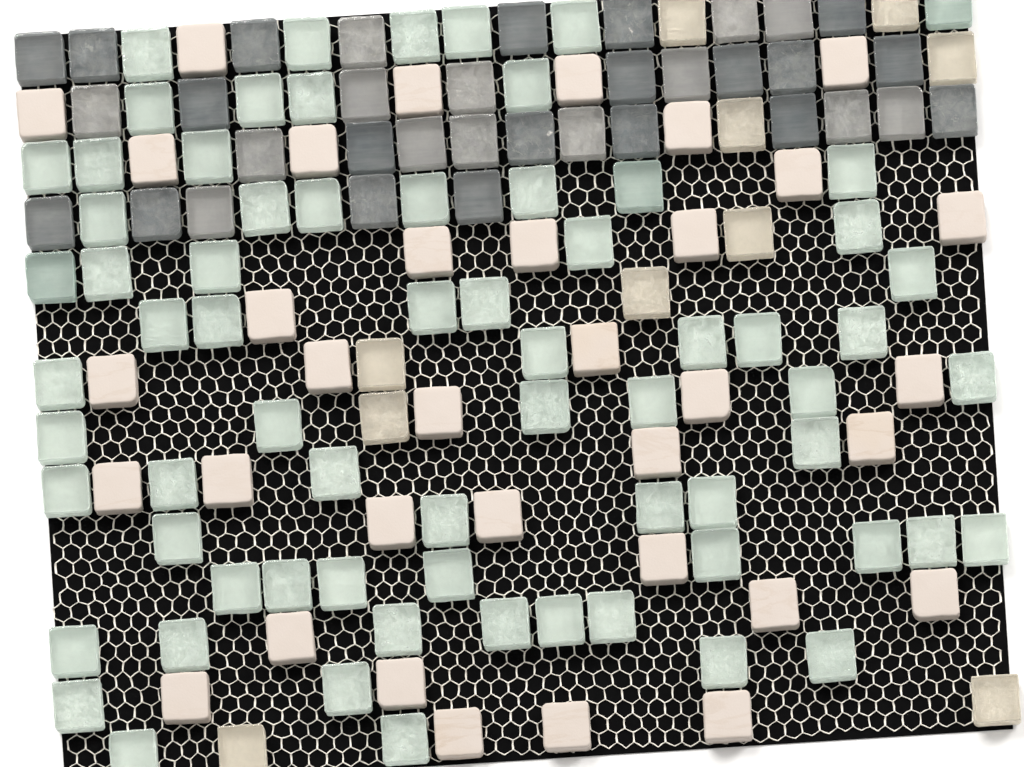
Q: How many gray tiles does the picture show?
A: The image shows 34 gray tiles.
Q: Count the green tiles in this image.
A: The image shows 69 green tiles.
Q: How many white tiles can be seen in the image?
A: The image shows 35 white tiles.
